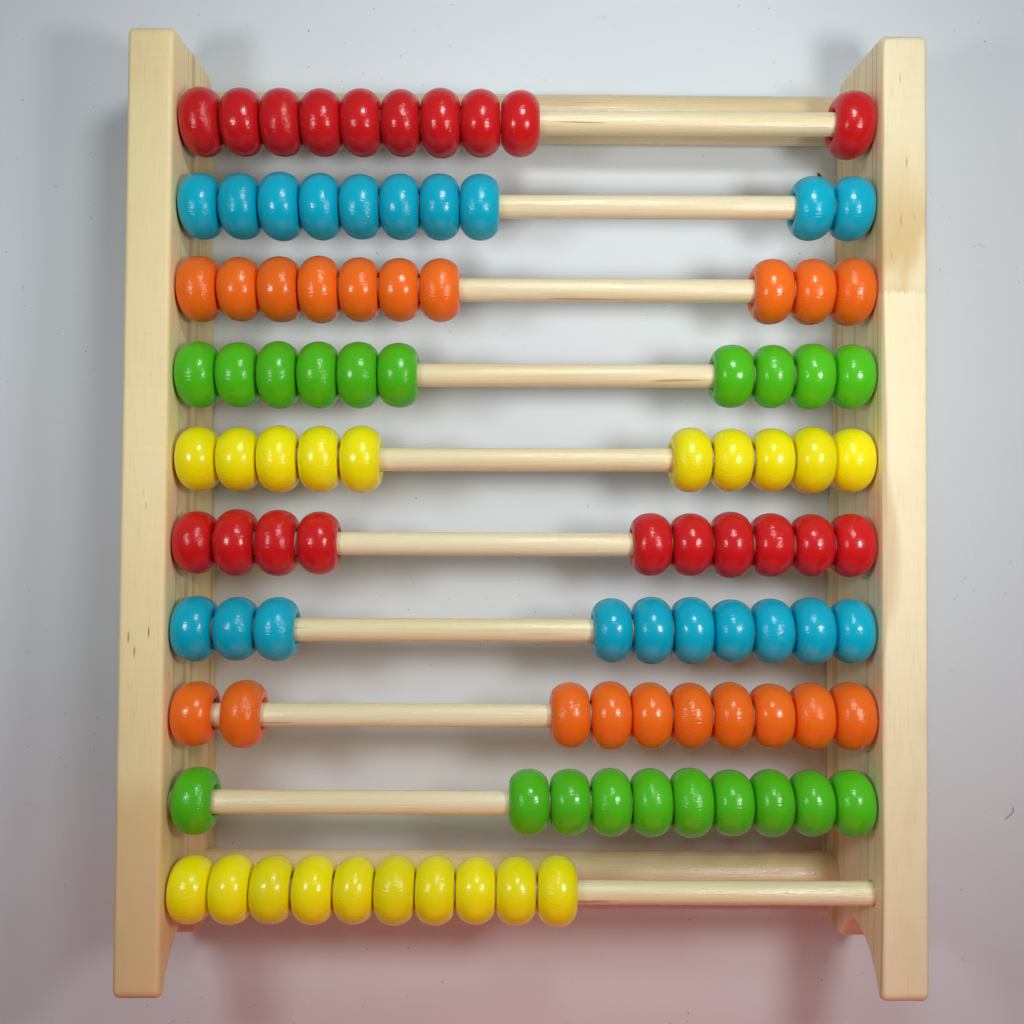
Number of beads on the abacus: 100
